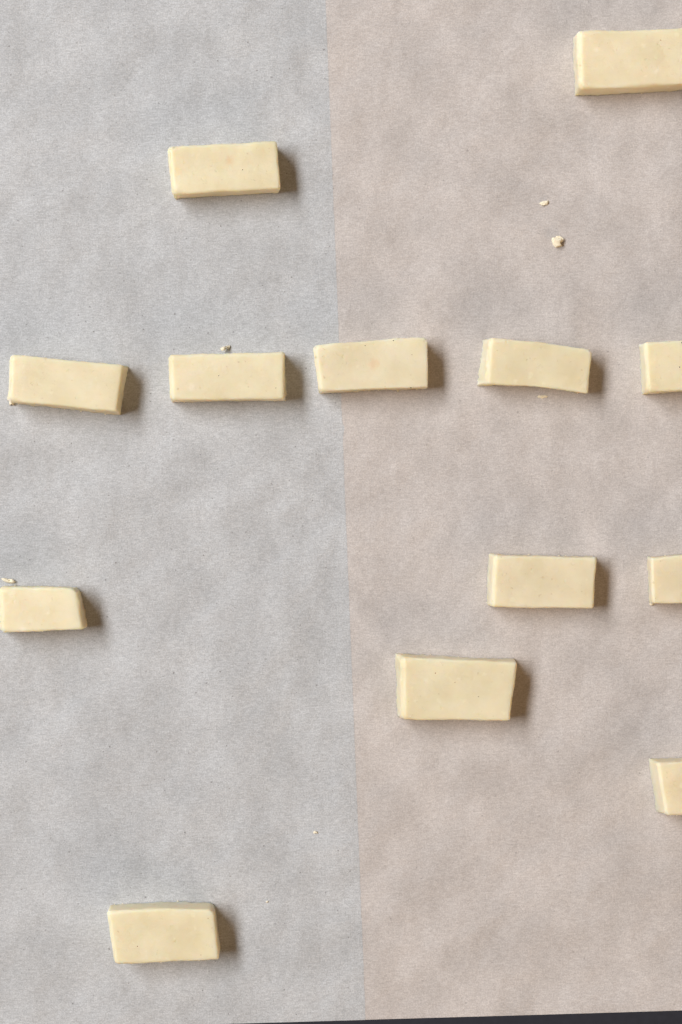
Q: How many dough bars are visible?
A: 13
